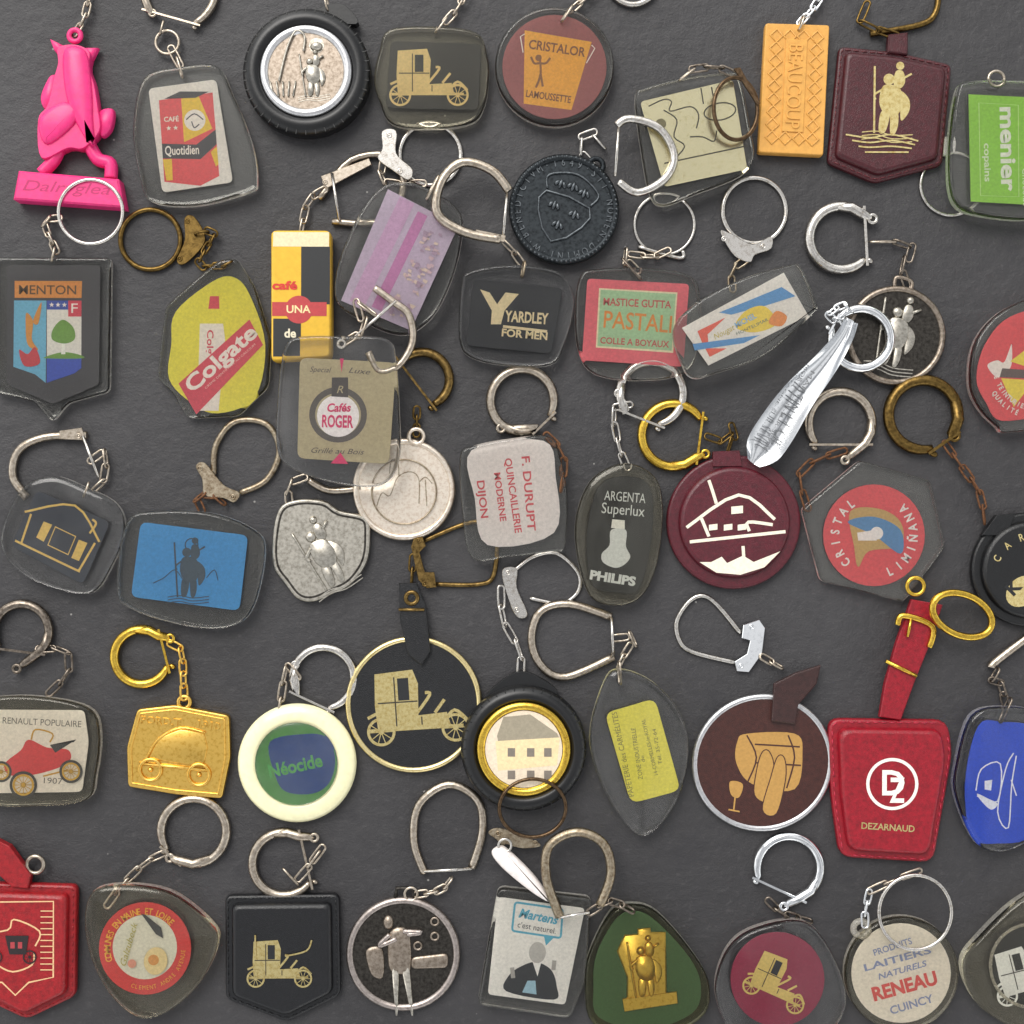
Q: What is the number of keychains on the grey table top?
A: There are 49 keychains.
